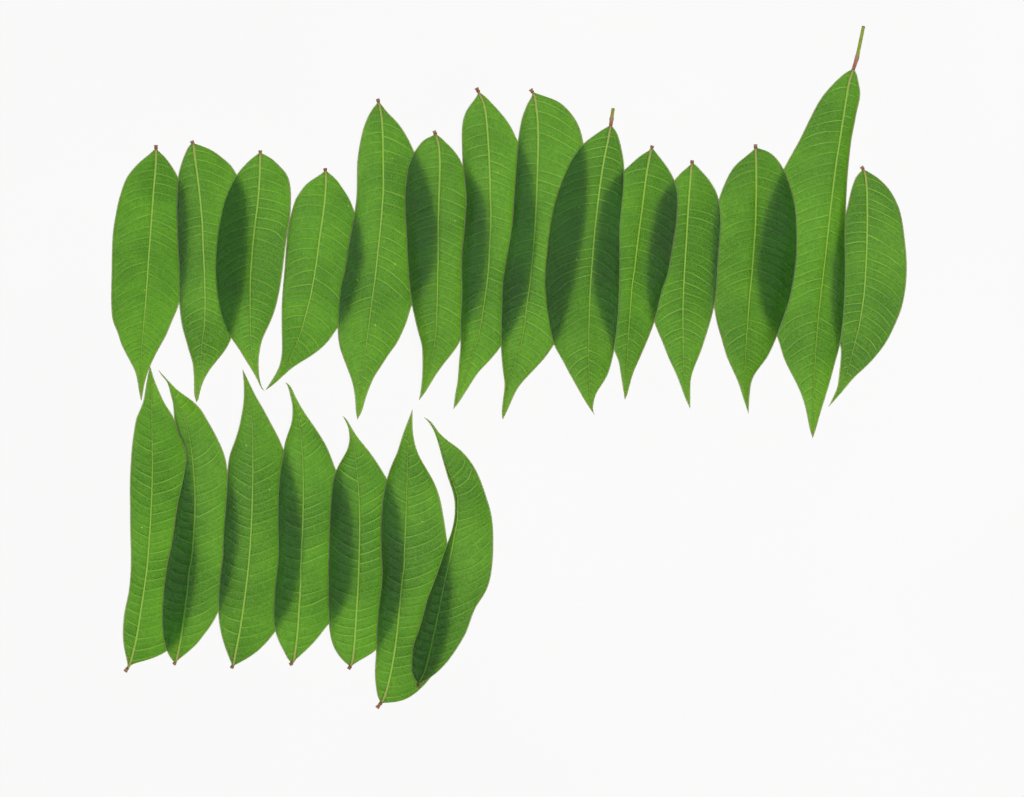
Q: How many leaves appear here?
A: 21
